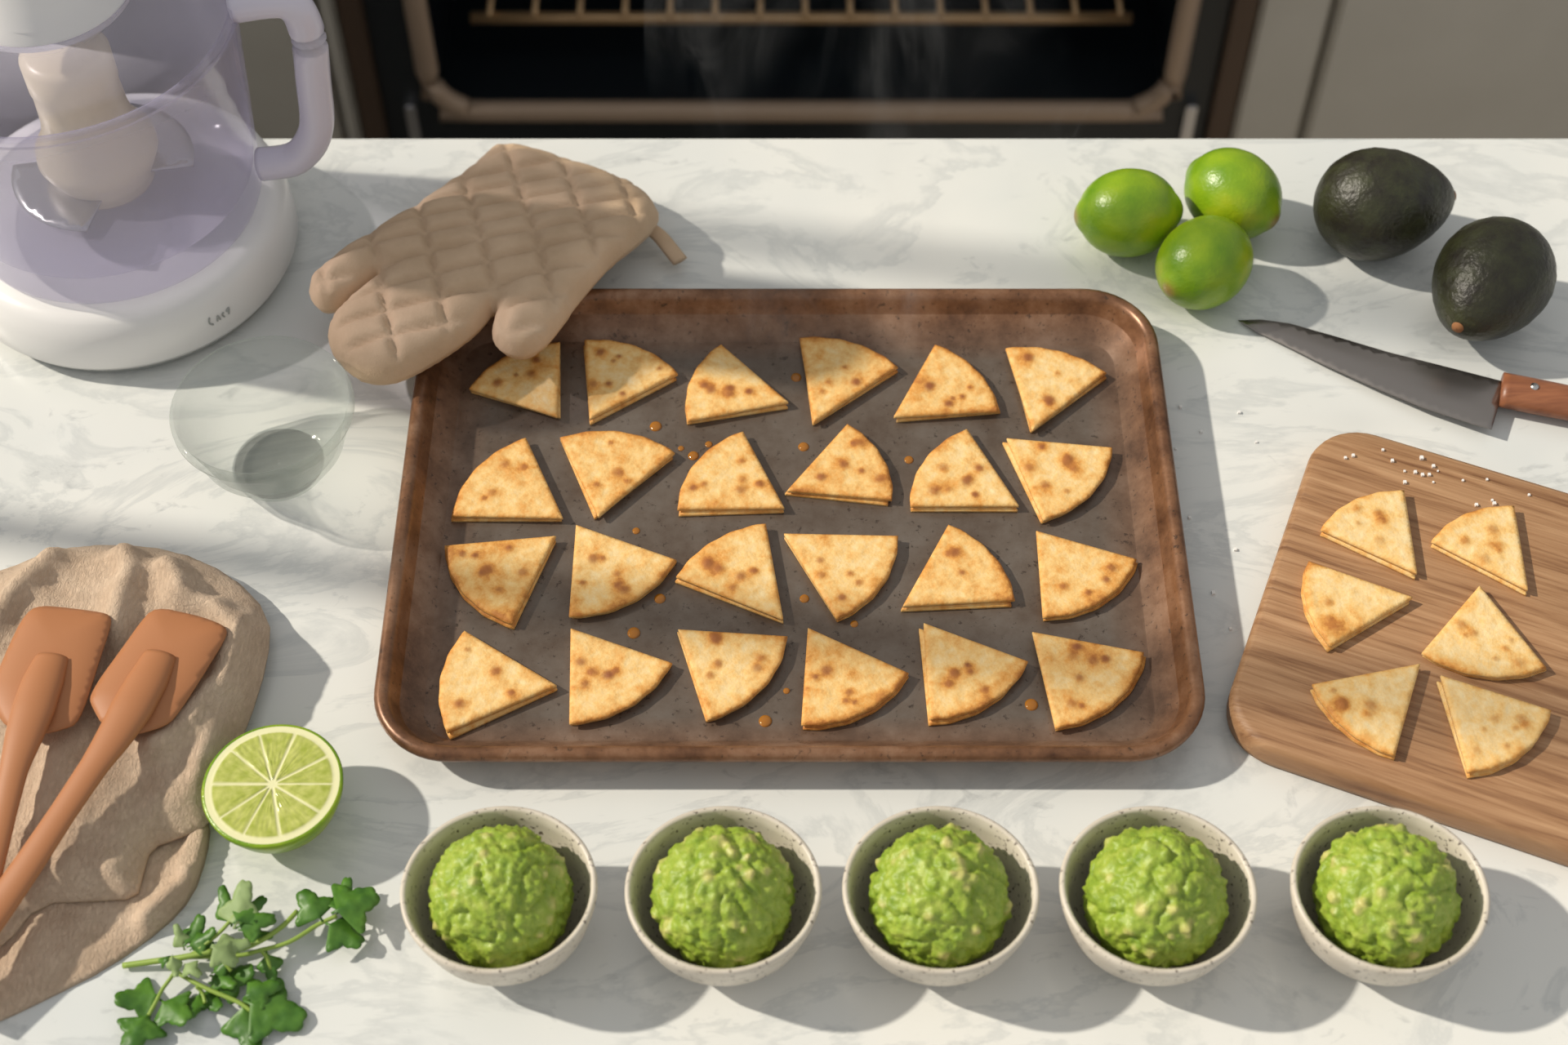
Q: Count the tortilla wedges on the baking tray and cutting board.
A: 30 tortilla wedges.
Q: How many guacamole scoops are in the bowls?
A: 5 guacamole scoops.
